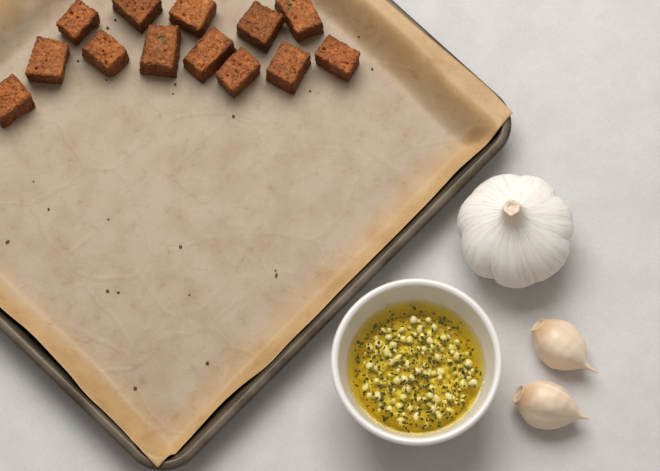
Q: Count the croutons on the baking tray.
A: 13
